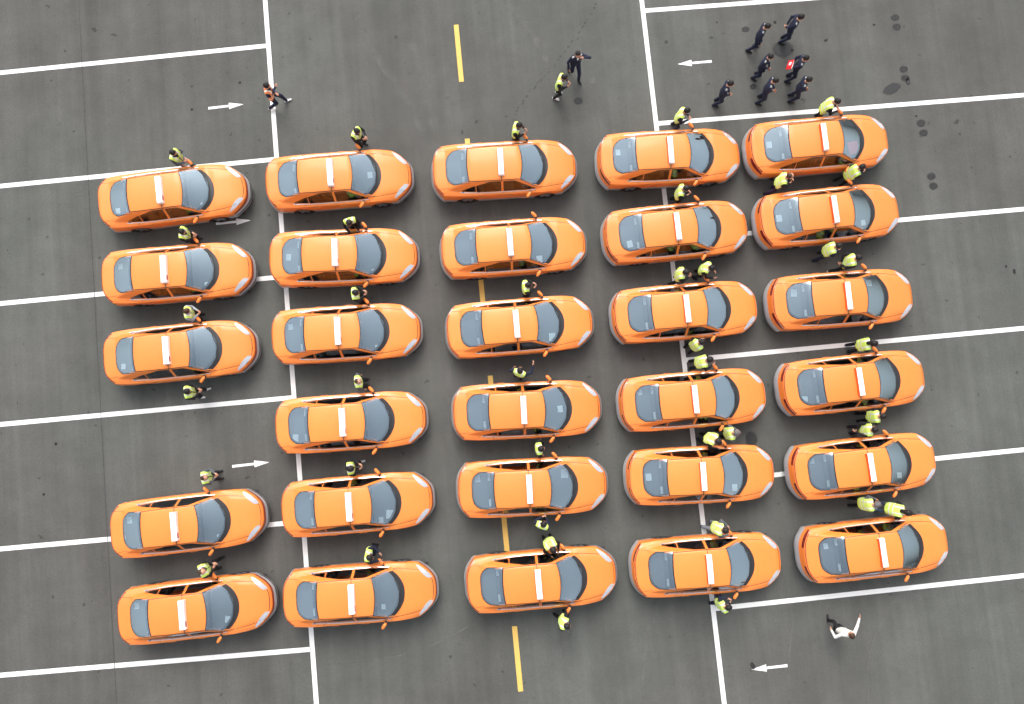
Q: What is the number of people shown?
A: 50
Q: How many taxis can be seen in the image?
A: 29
